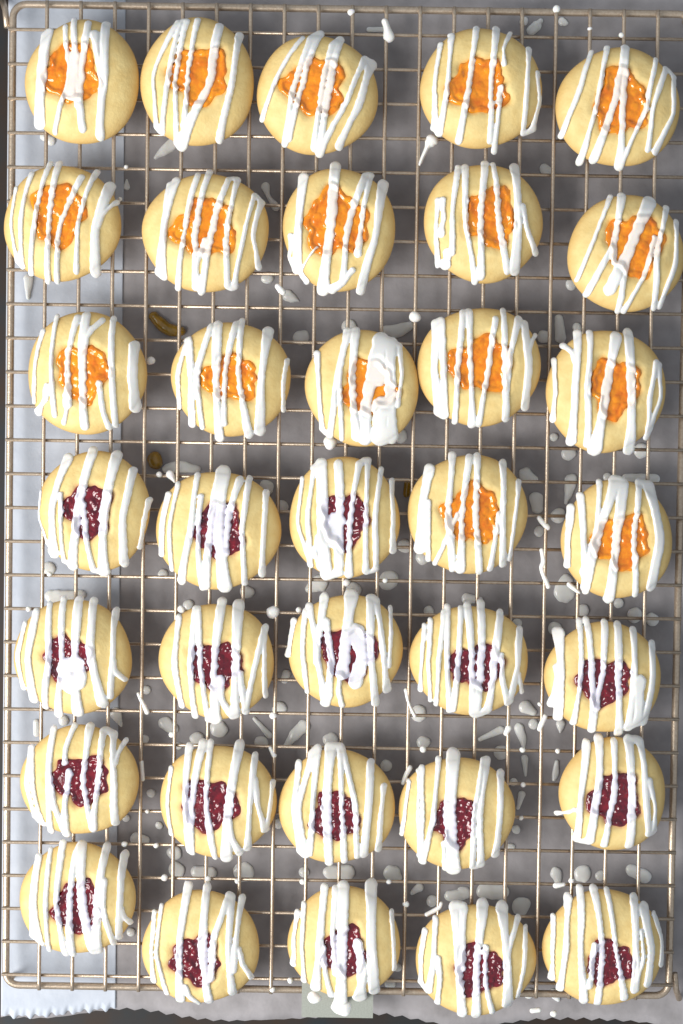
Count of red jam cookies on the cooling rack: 18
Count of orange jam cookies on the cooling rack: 17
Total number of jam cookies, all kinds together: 35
